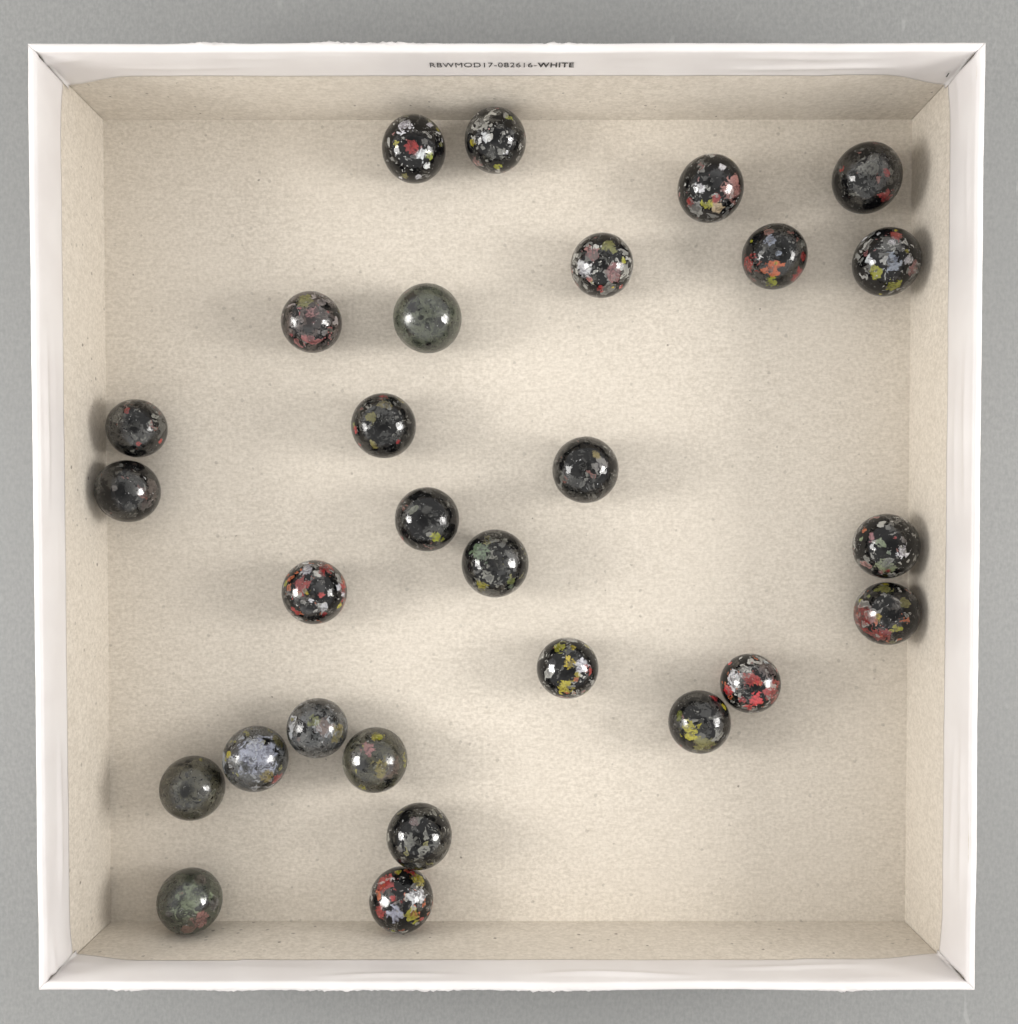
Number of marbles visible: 28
